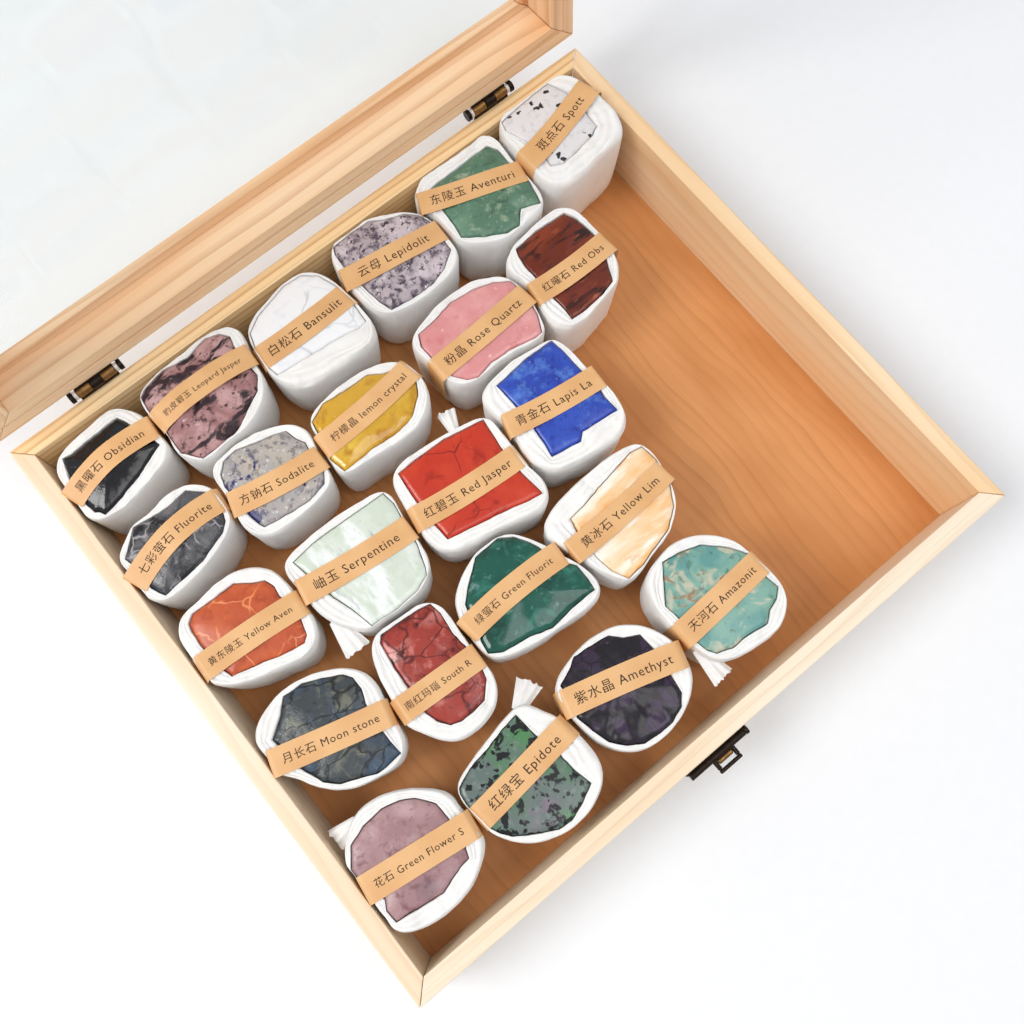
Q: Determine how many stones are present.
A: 23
